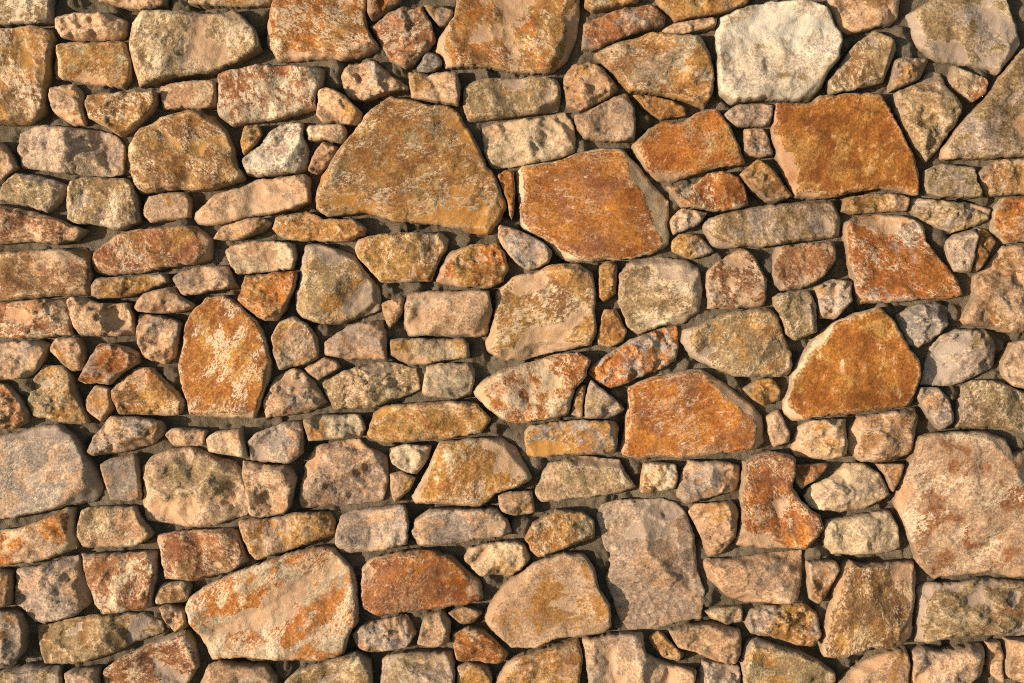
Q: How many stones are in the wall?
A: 200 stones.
